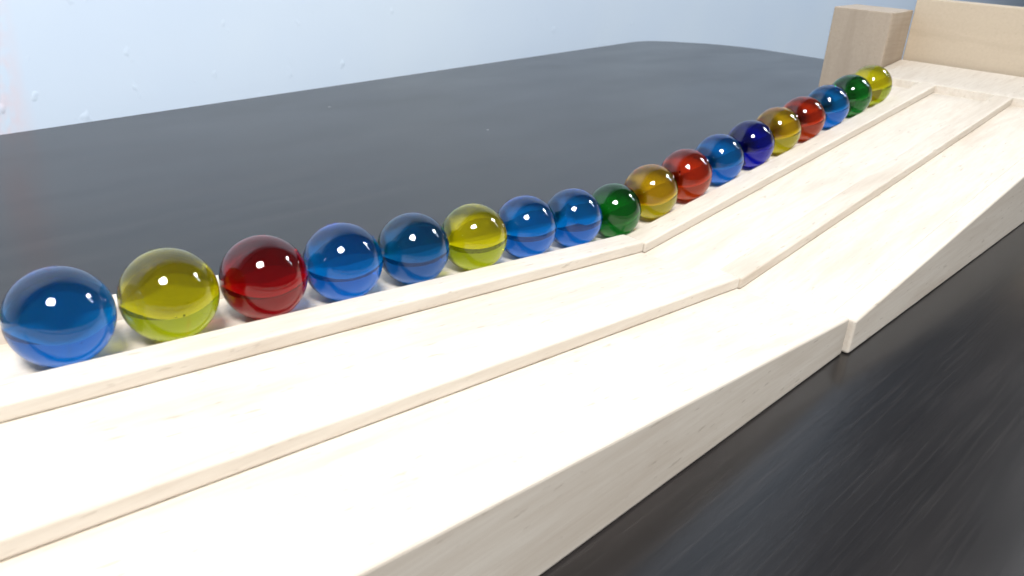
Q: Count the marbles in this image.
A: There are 18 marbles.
